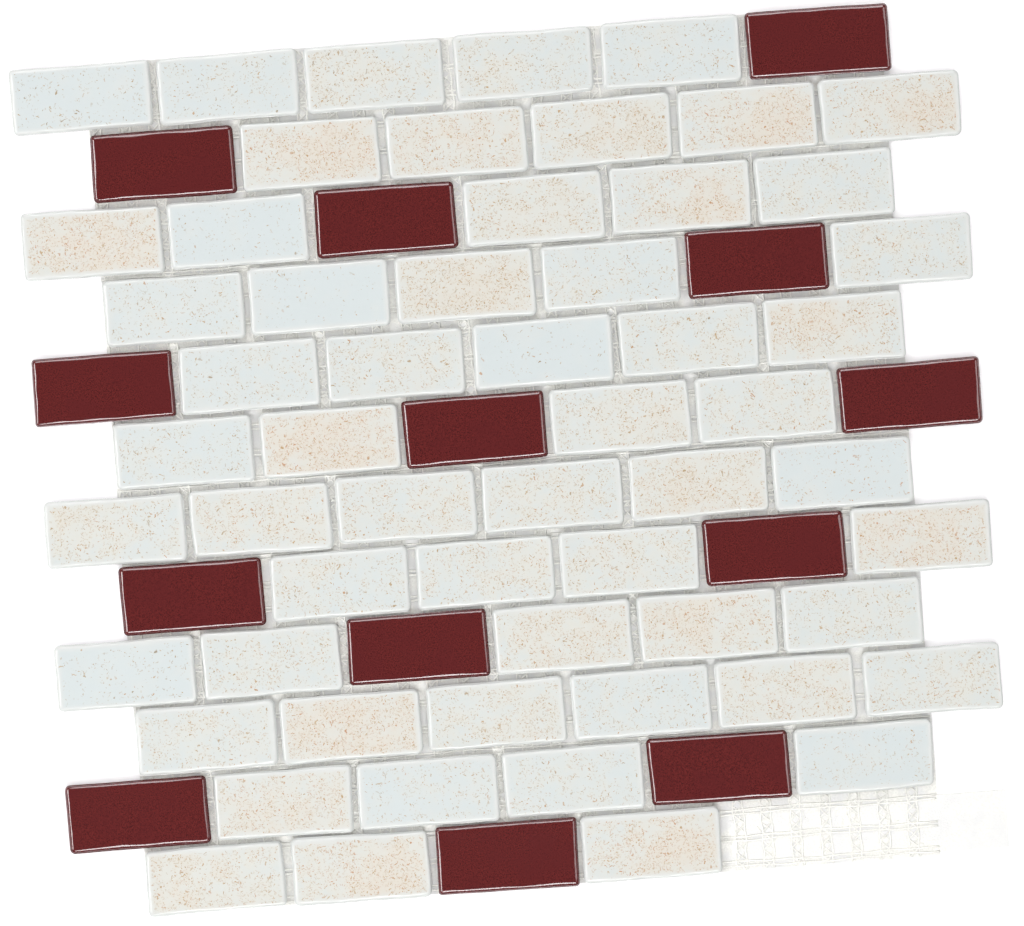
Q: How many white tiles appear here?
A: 57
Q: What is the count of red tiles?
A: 13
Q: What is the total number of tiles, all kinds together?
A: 70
